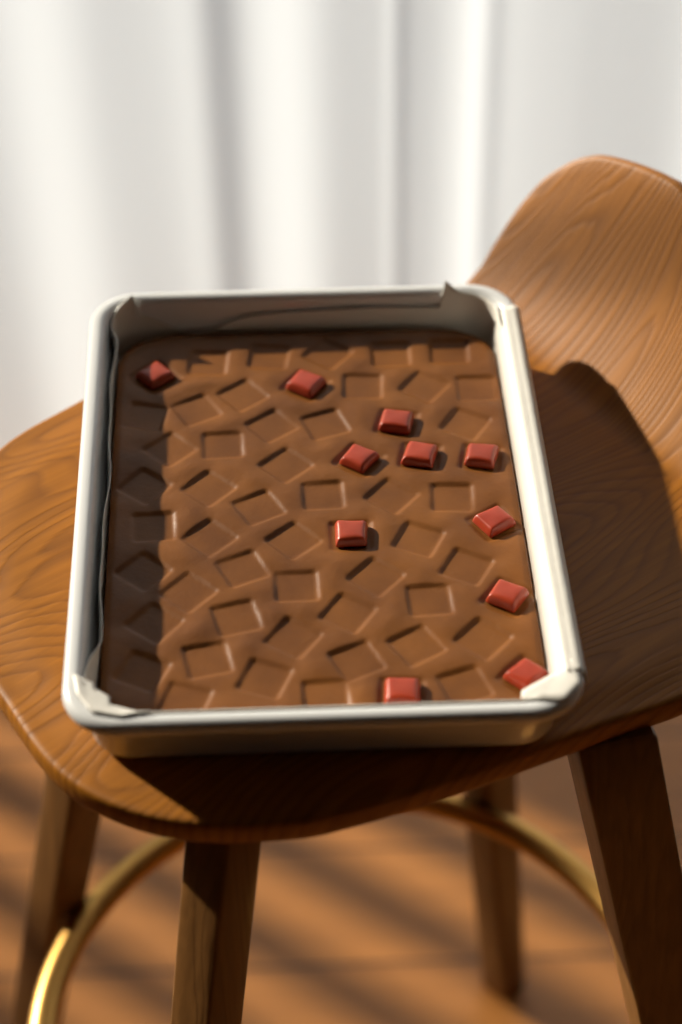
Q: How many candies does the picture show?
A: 11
